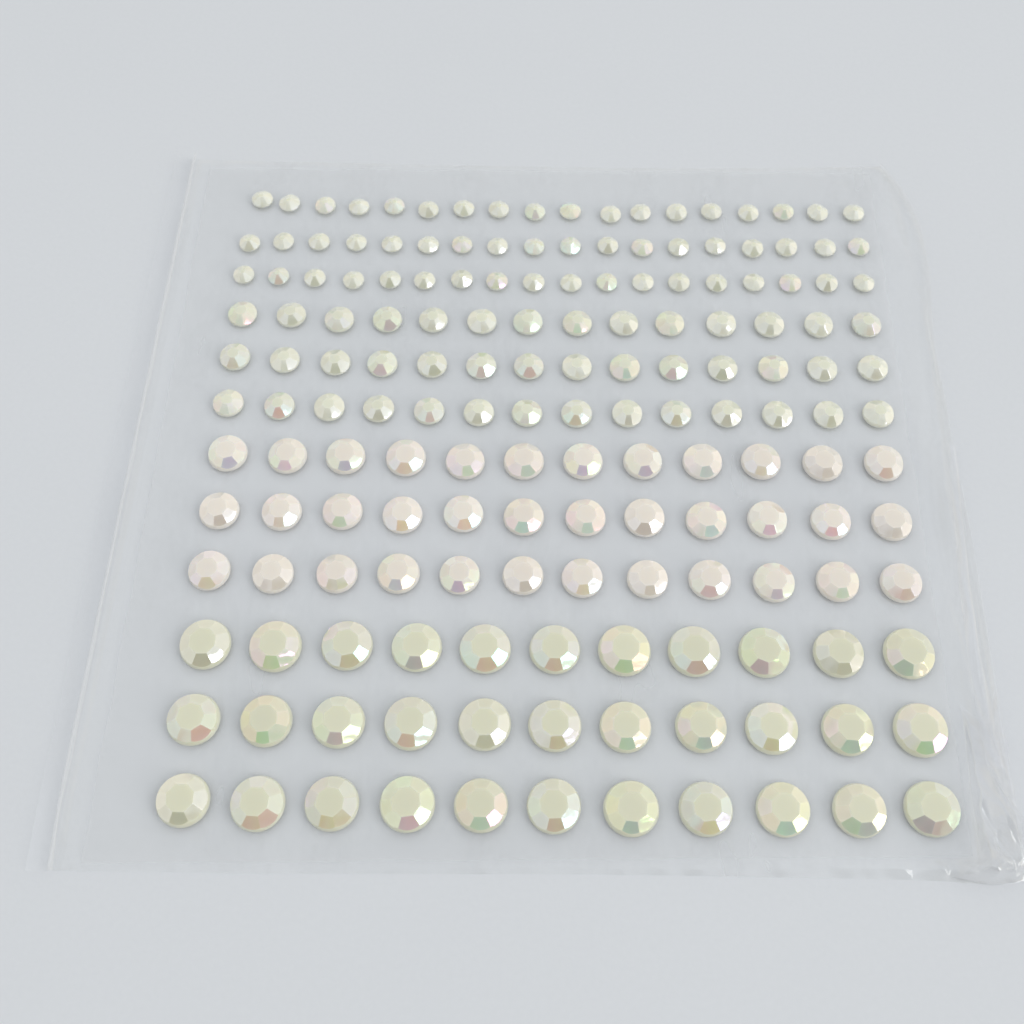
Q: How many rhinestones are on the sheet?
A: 165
